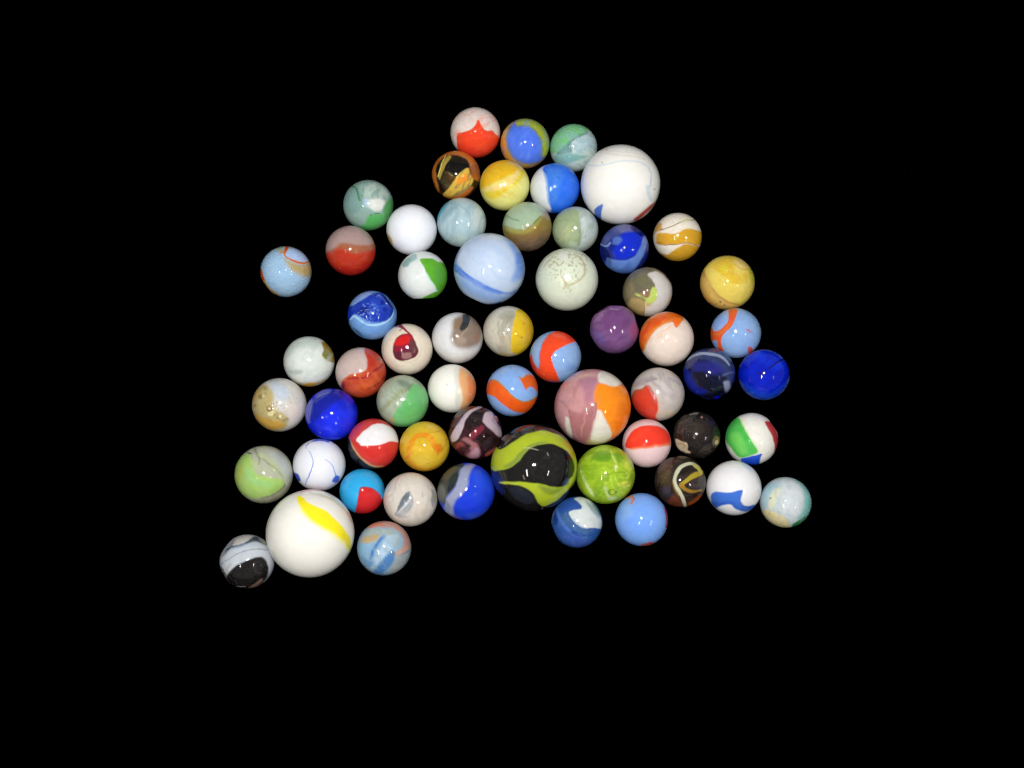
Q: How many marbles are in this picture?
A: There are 61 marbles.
